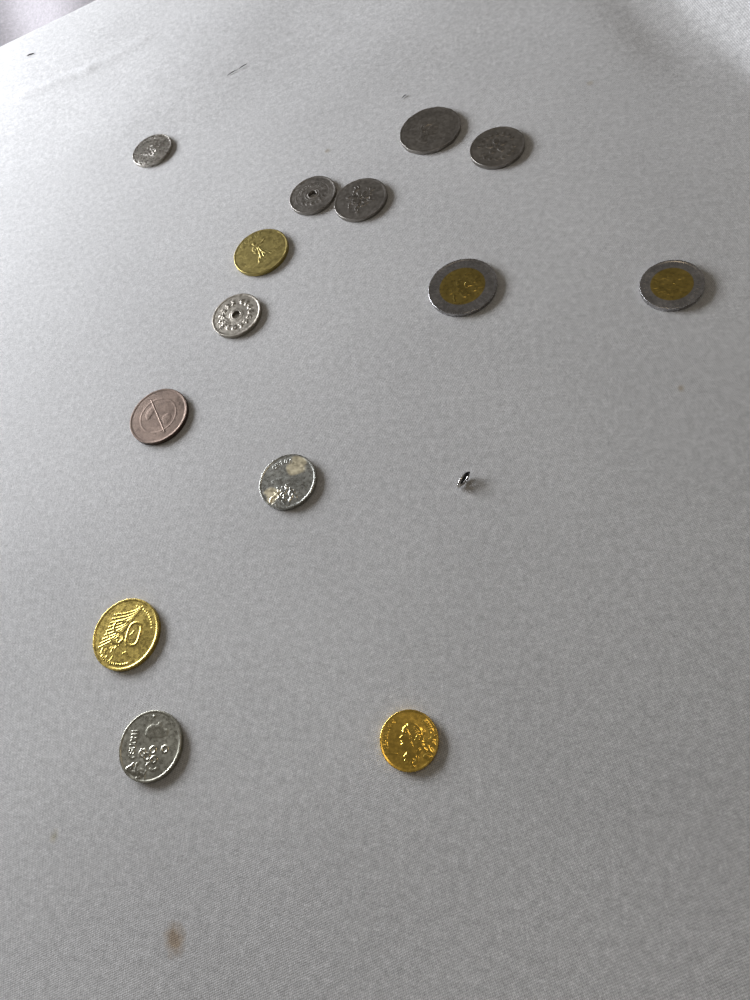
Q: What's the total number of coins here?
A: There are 14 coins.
